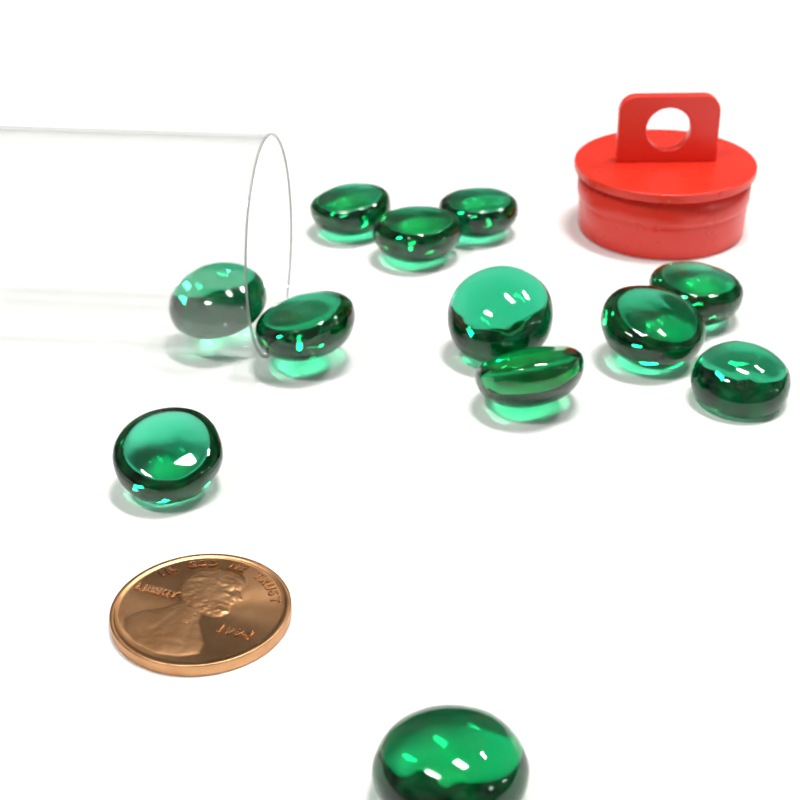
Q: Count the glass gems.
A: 12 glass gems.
